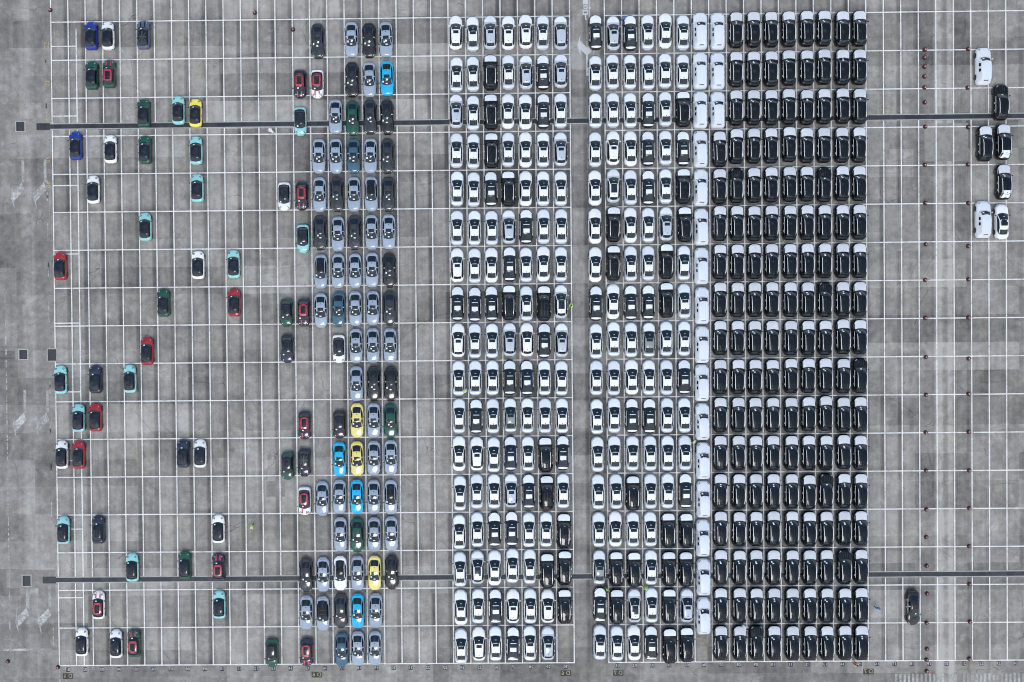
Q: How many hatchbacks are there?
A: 58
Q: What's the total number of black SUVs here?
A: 184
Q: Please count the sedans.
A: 163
